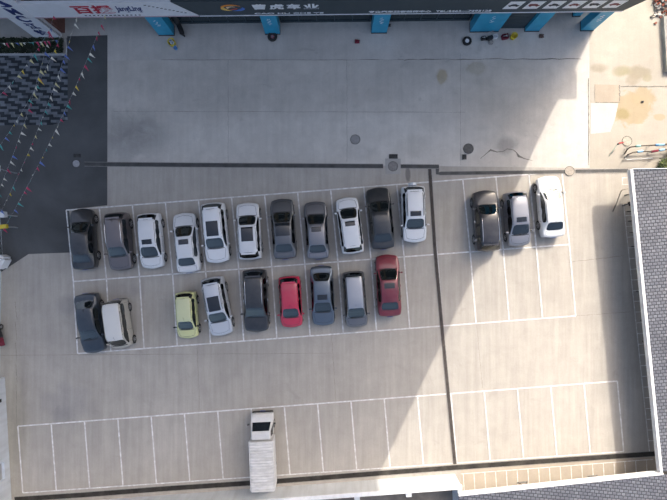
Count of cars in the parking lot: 23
